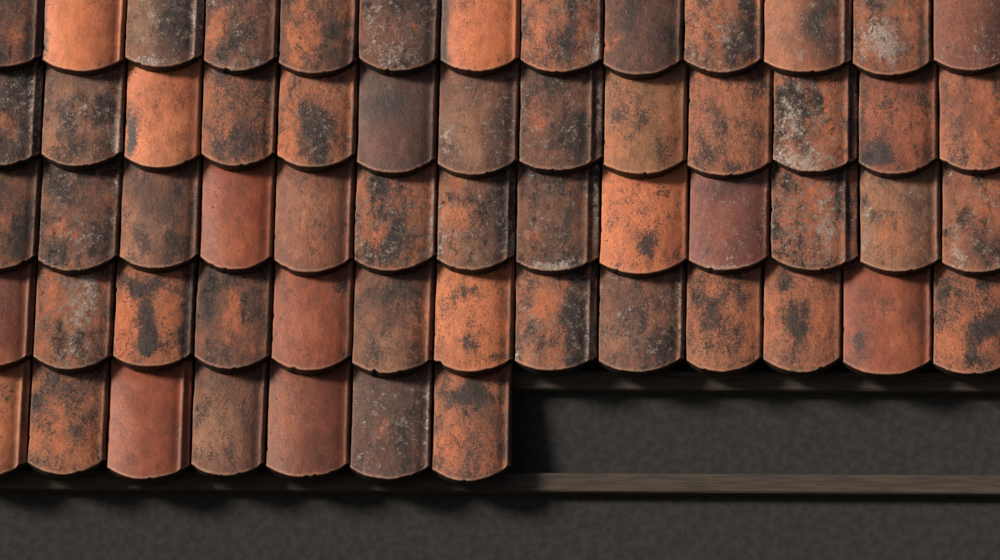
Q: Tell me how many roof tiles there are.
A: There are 59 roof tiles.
